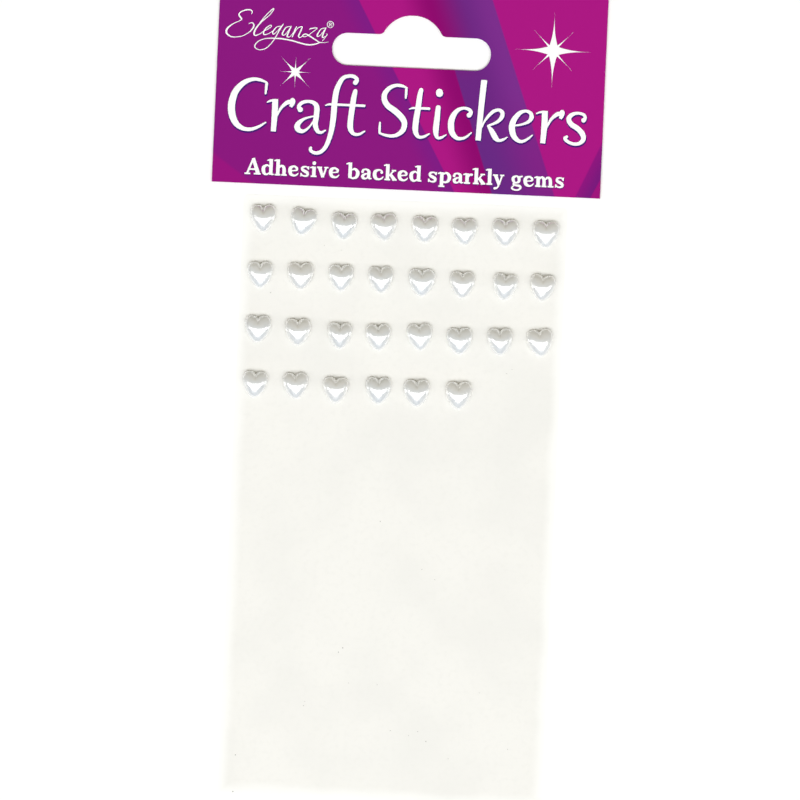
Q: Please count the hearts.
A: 30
